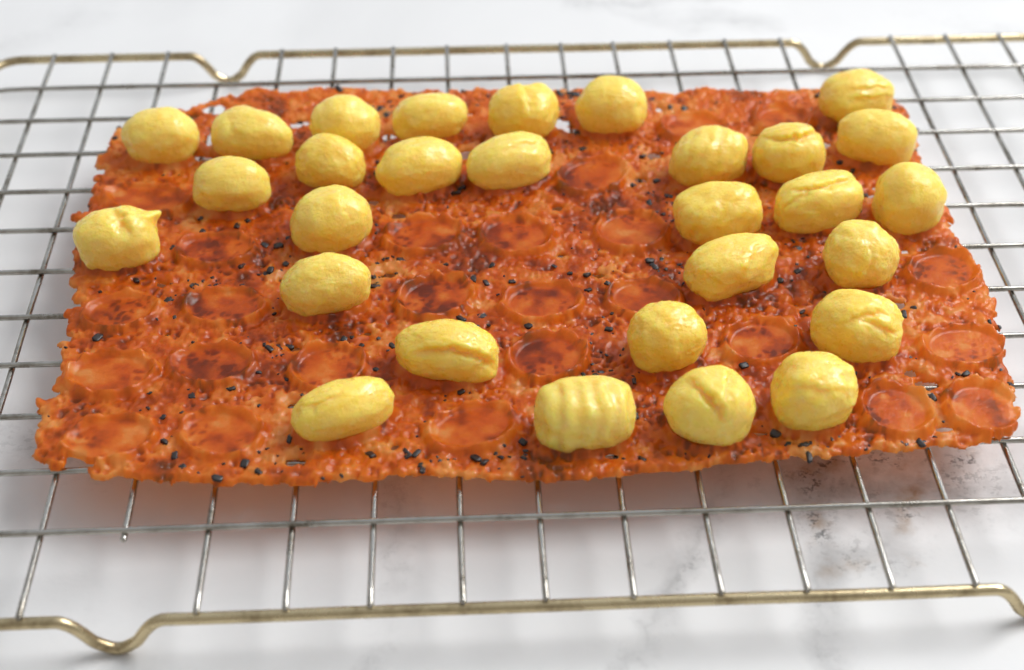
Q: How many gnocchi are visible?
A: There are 29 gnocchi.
